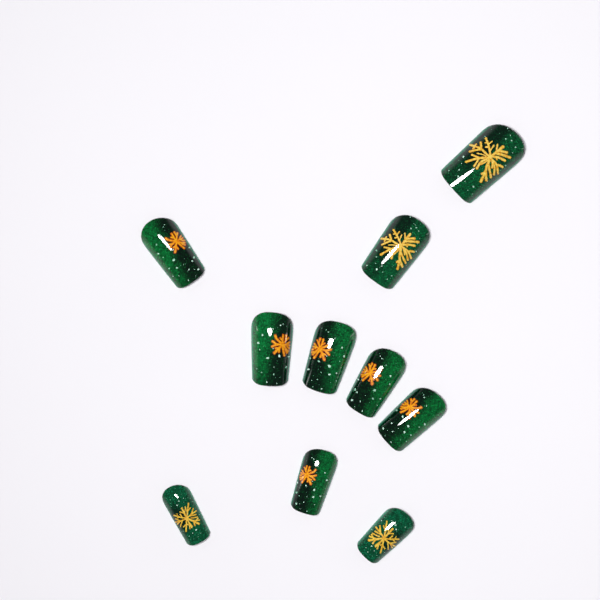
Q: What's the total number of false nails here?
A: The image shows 10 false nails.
